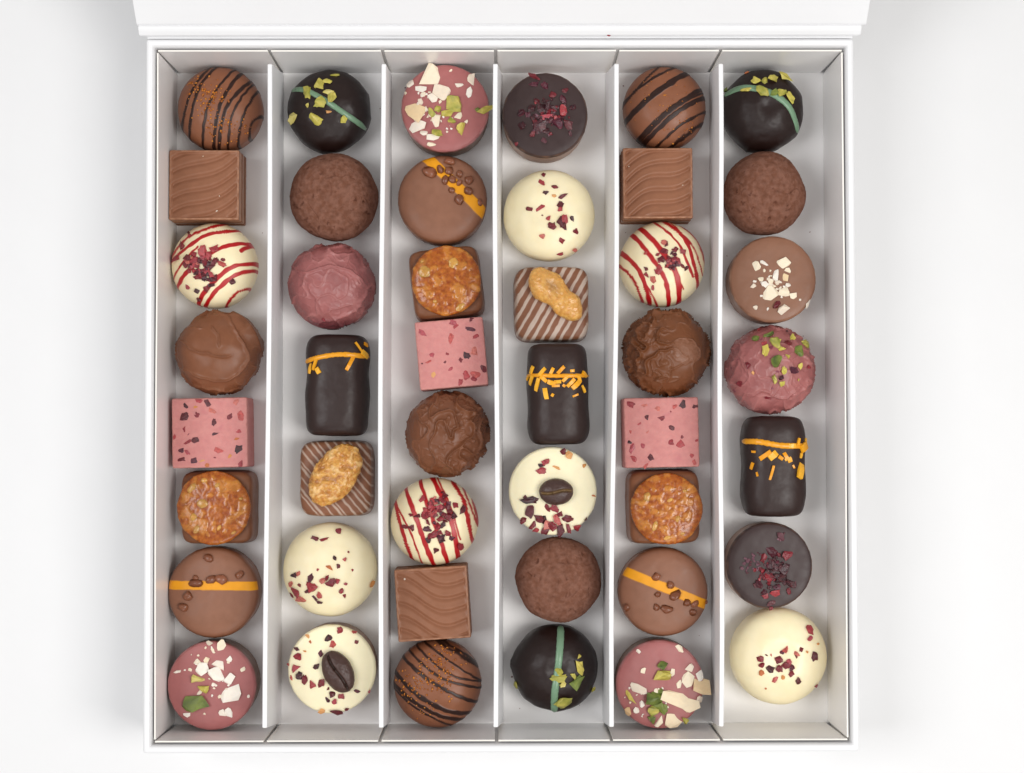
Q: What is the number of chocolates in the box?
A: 45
